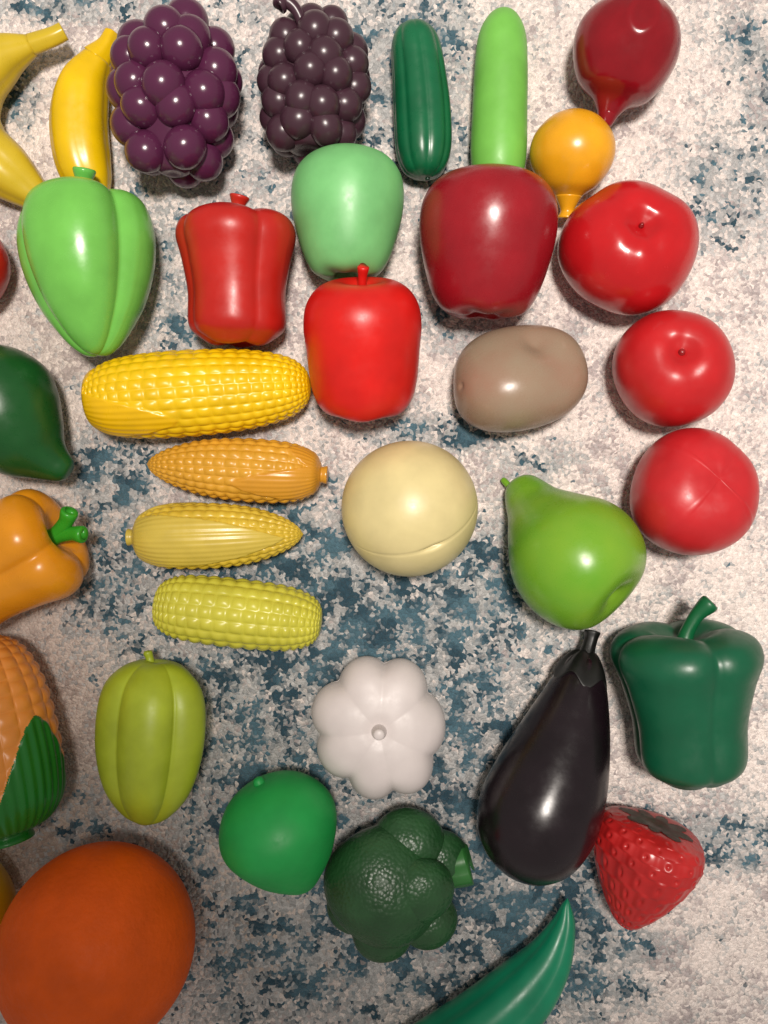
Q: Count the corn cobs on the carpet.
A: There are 5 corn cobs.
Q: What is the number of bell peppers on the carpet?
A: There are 4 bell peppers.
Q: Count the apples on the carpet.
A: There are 3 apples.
